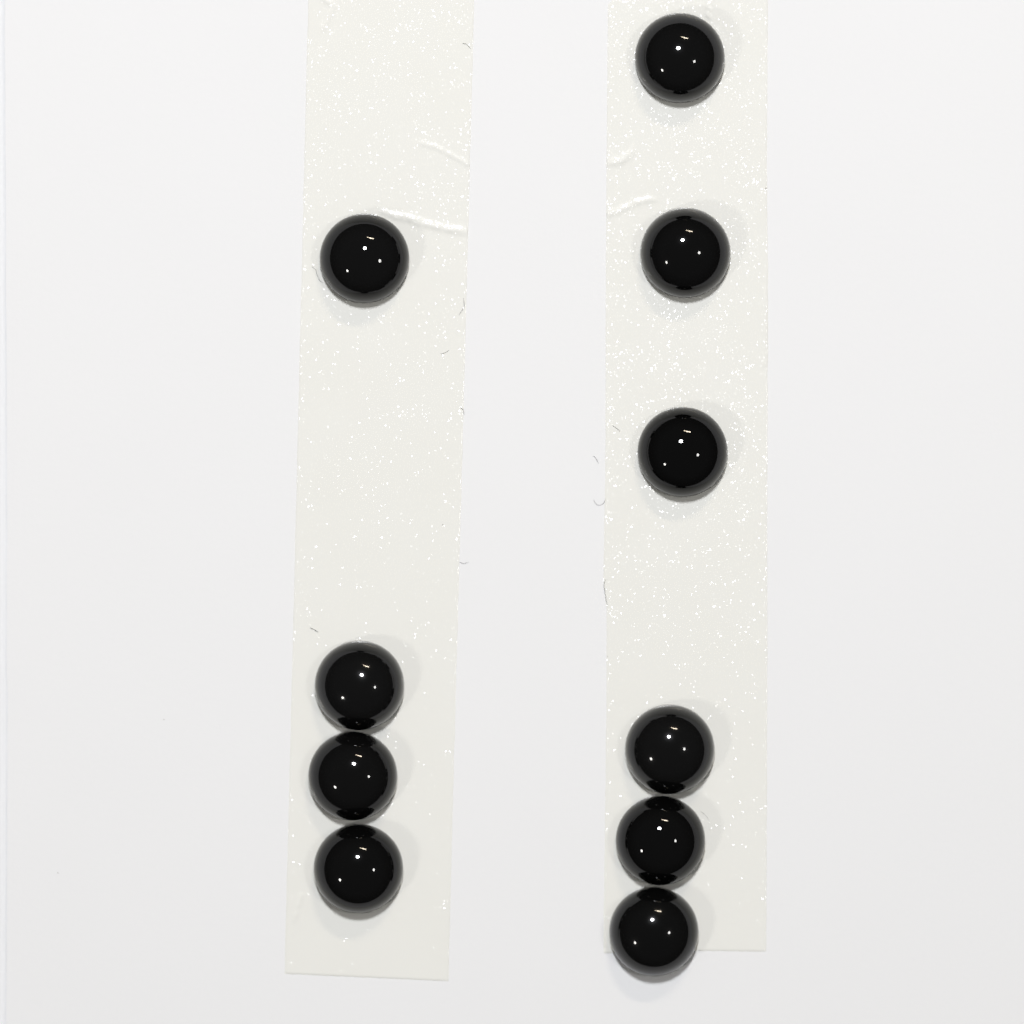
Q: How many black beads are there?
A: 10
